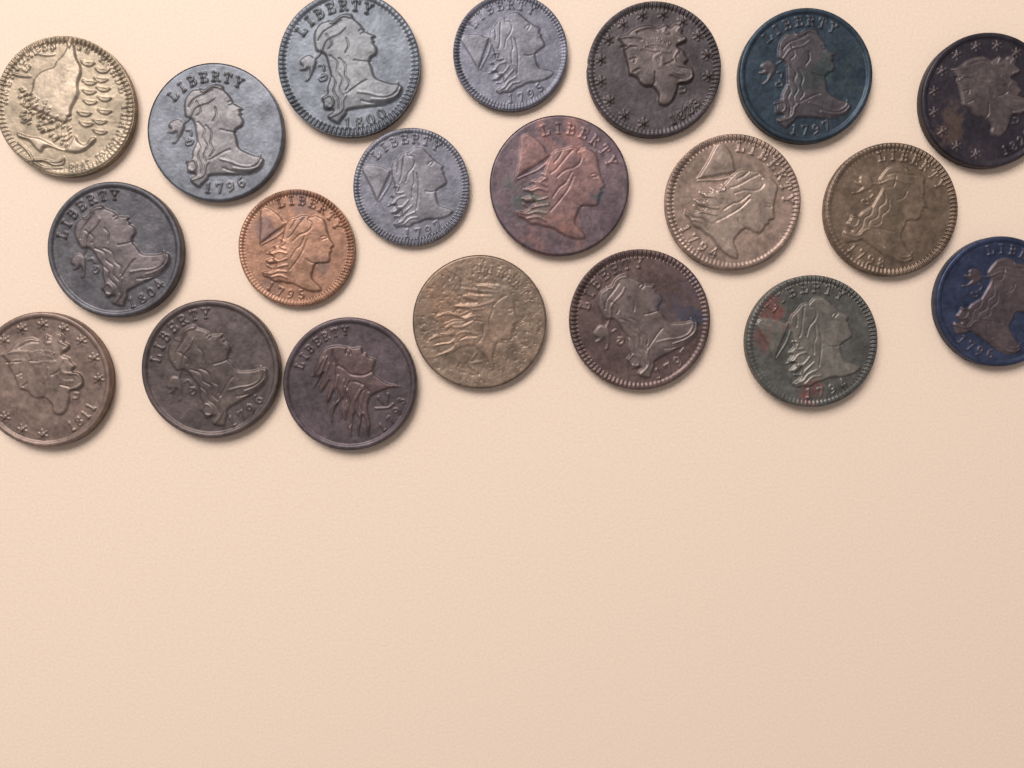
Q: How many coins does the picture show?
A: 20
